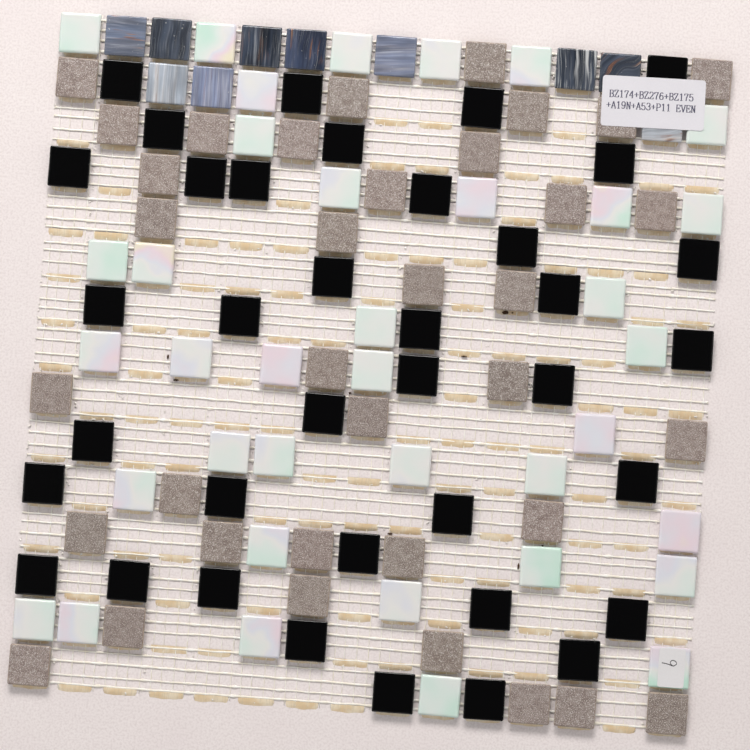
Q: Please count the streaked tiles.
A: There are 10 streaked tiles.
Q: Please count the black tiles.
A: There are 37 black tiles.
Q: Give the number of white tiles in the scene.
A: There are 37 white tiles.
